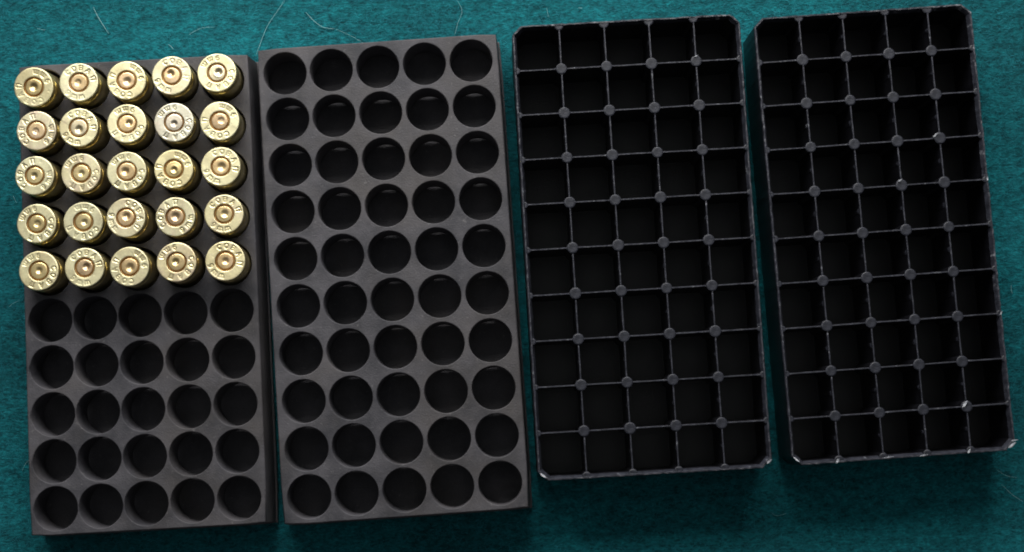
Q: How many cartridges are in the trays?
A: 25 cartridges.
